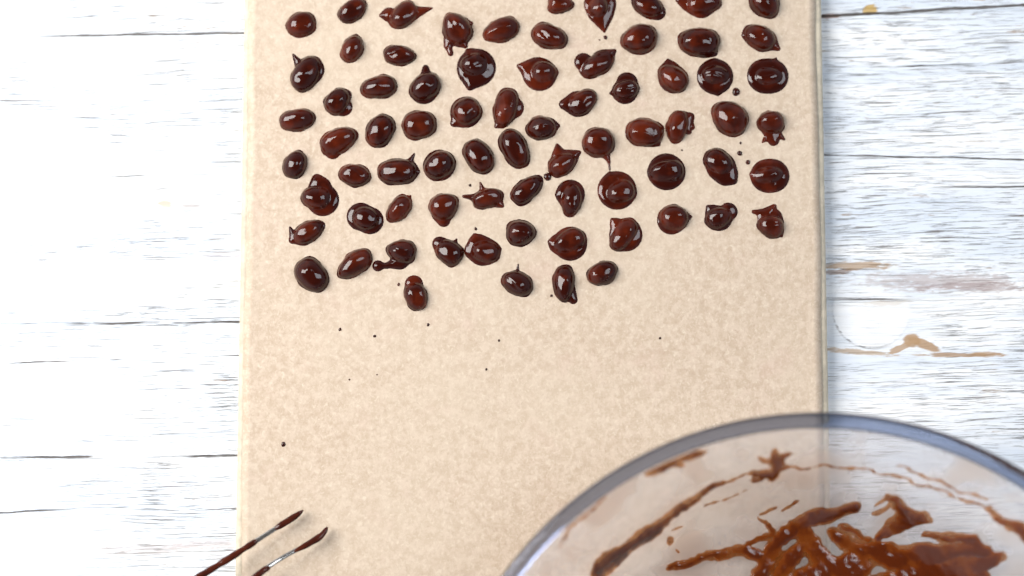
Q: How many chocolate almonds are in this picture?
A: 74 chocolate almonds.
